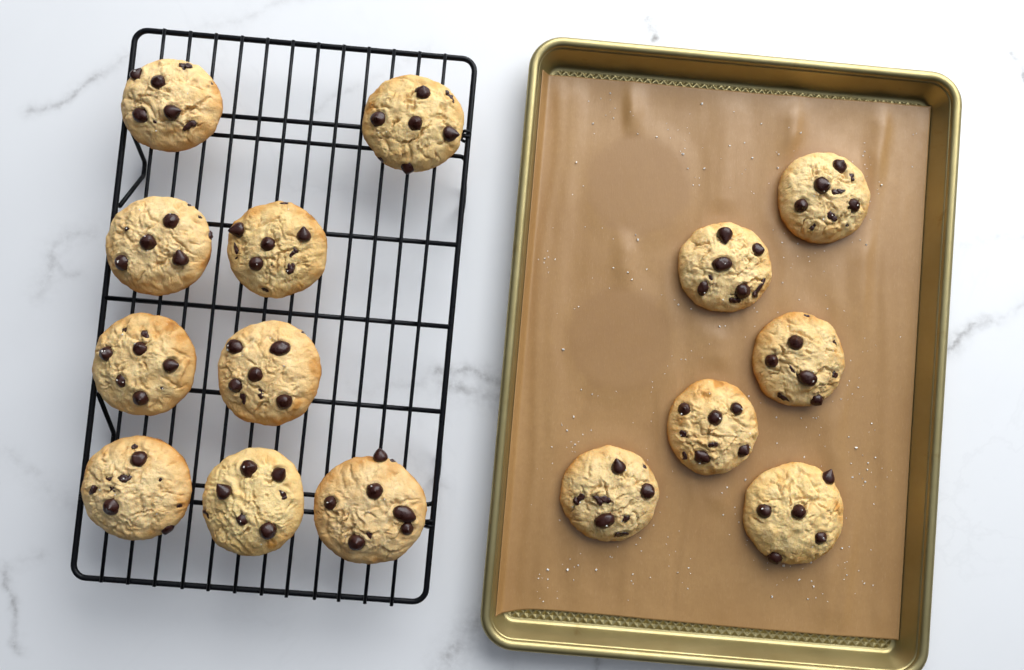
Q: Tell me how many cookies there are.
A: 15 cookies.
